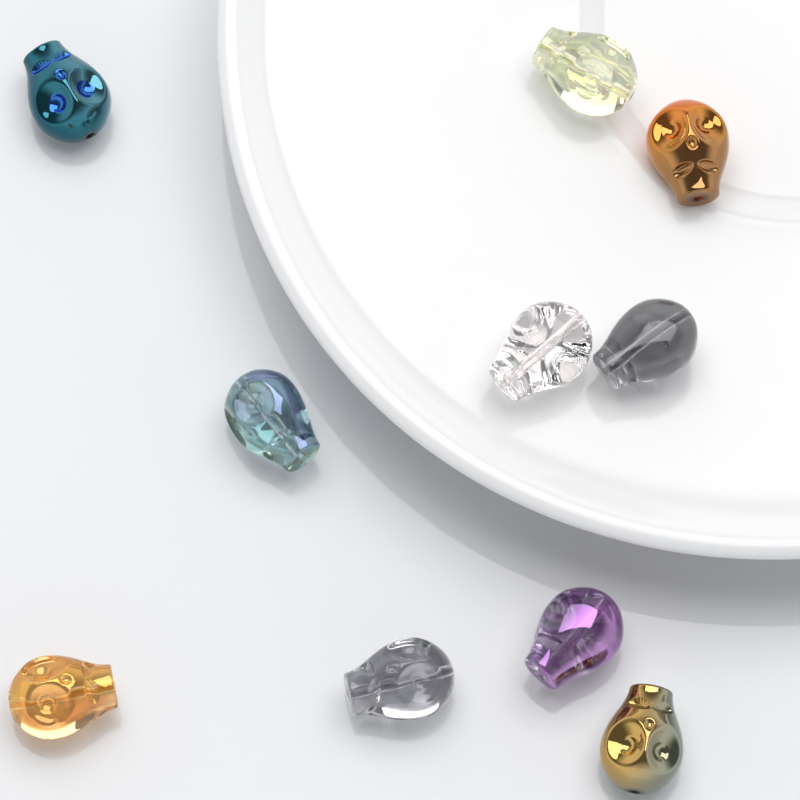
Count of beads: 10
